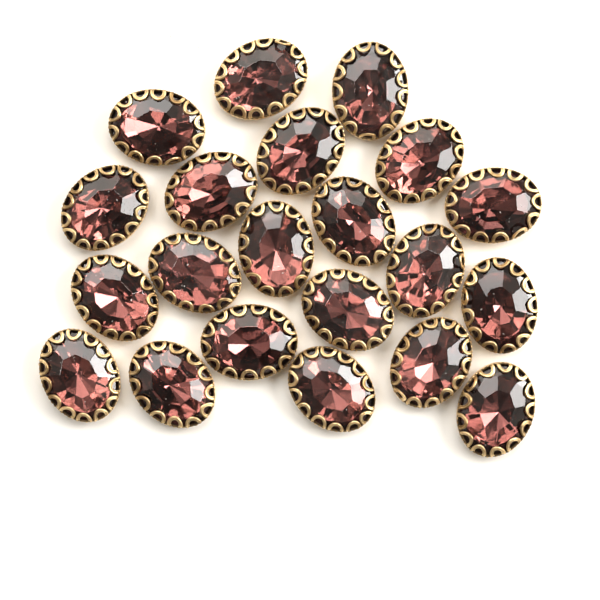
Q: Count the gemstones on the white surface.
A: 21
